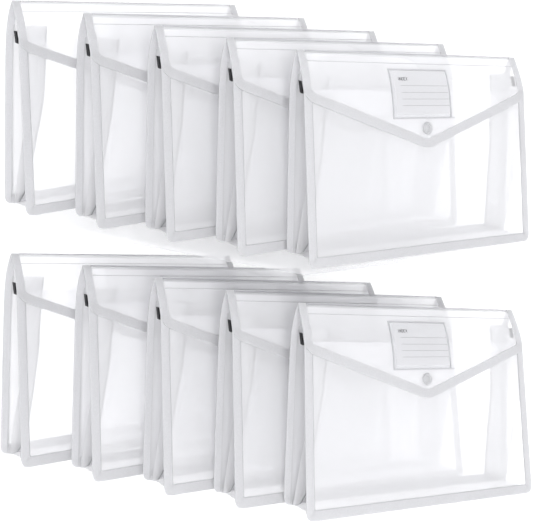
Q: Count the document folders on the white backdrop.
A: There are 10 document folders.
